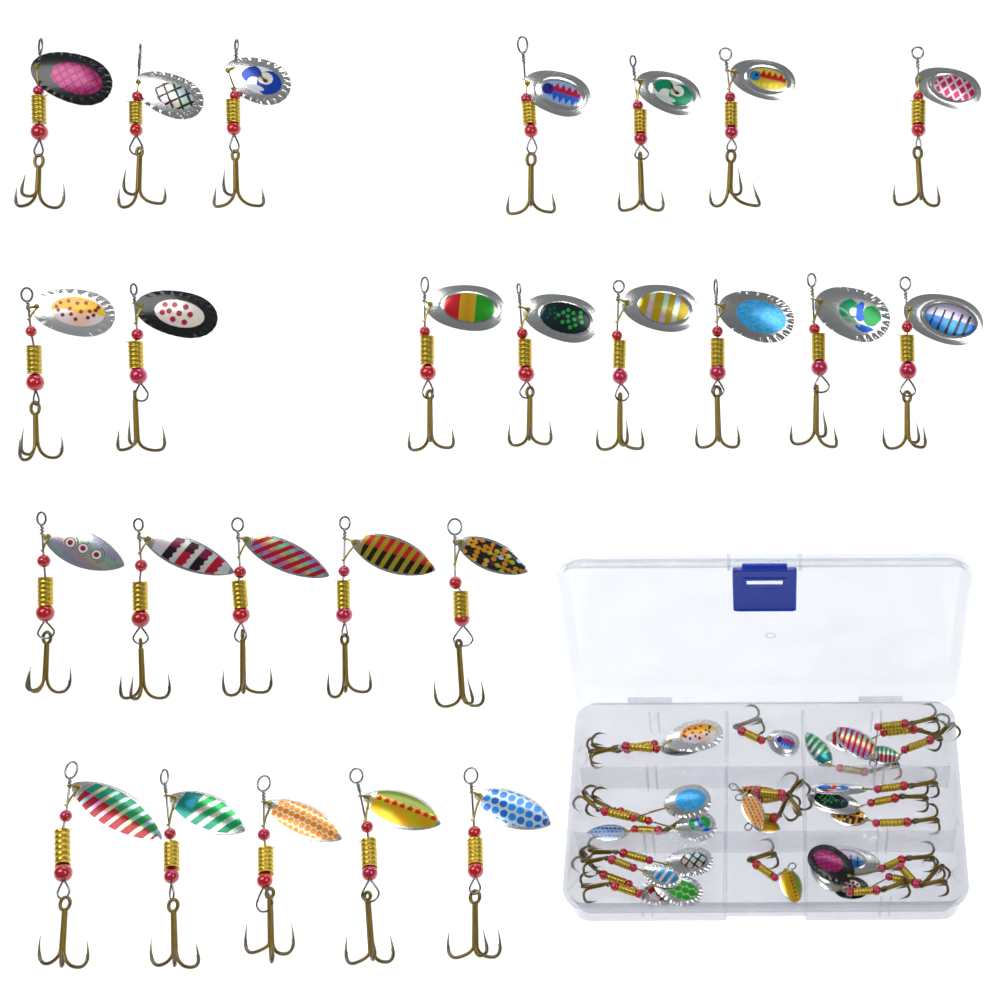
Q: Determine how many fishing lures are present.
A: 50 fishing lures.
